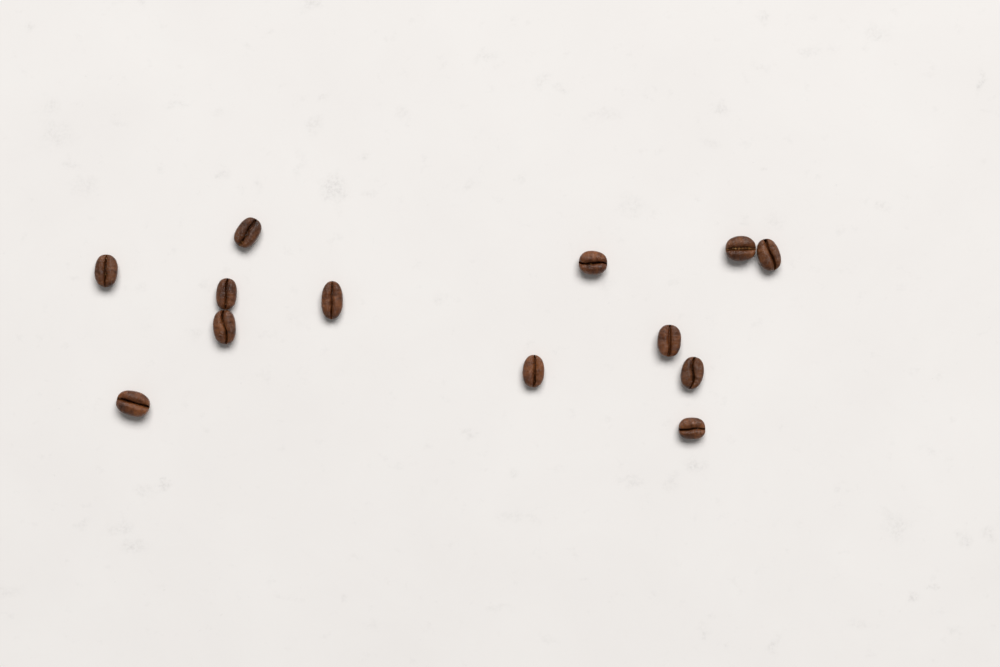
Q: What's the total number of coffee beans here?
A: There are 13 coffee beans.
